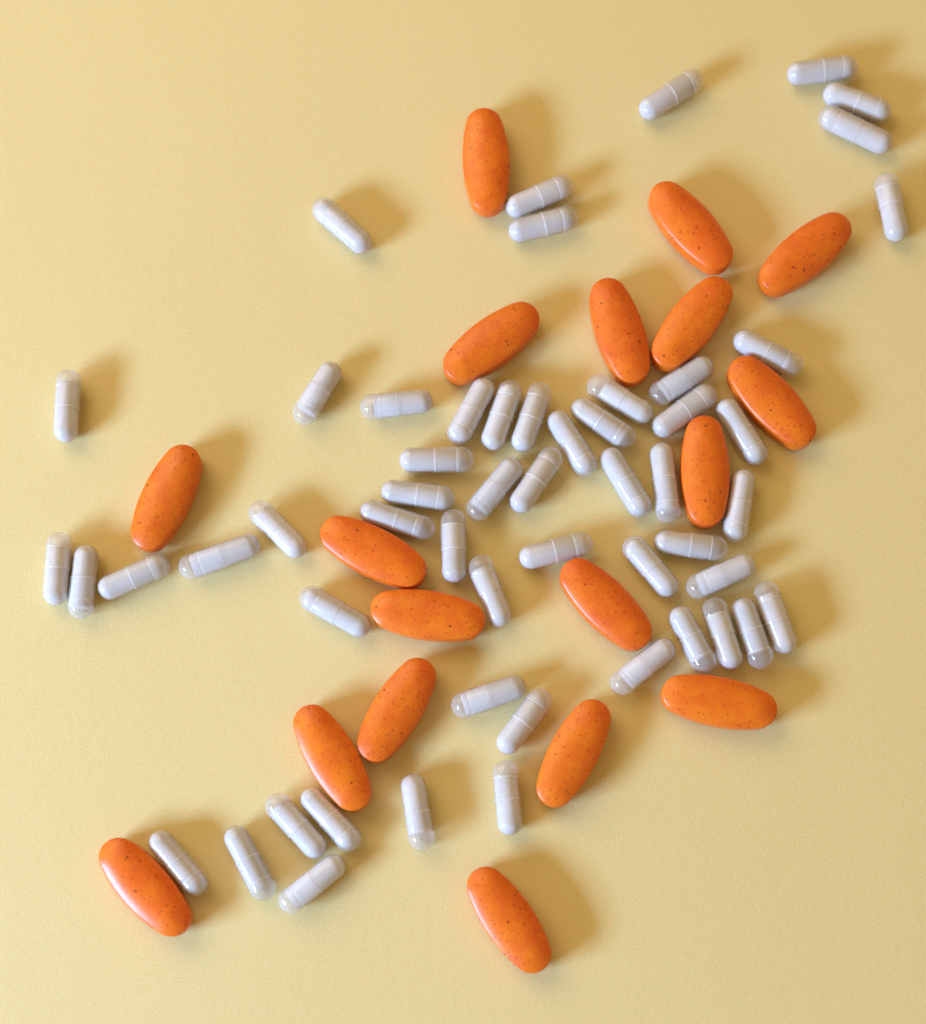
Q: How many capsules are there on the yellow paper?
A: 55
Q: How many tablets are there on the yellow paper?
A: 18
